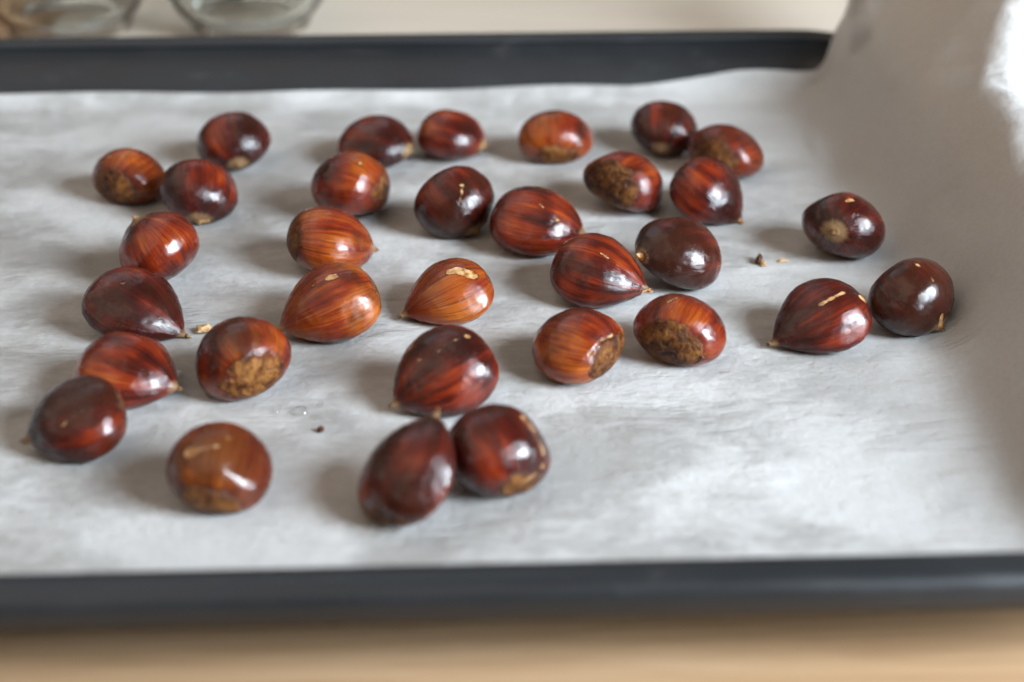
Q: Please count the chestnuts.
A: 32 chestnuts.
